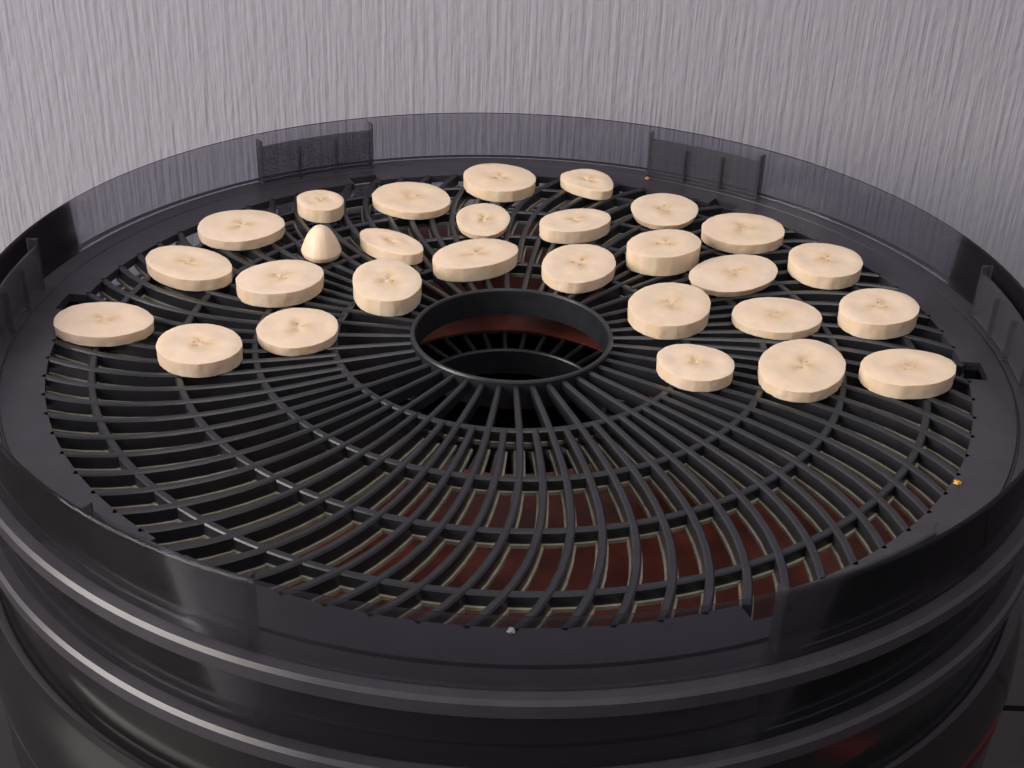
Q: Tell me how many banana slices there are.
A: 28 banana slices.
